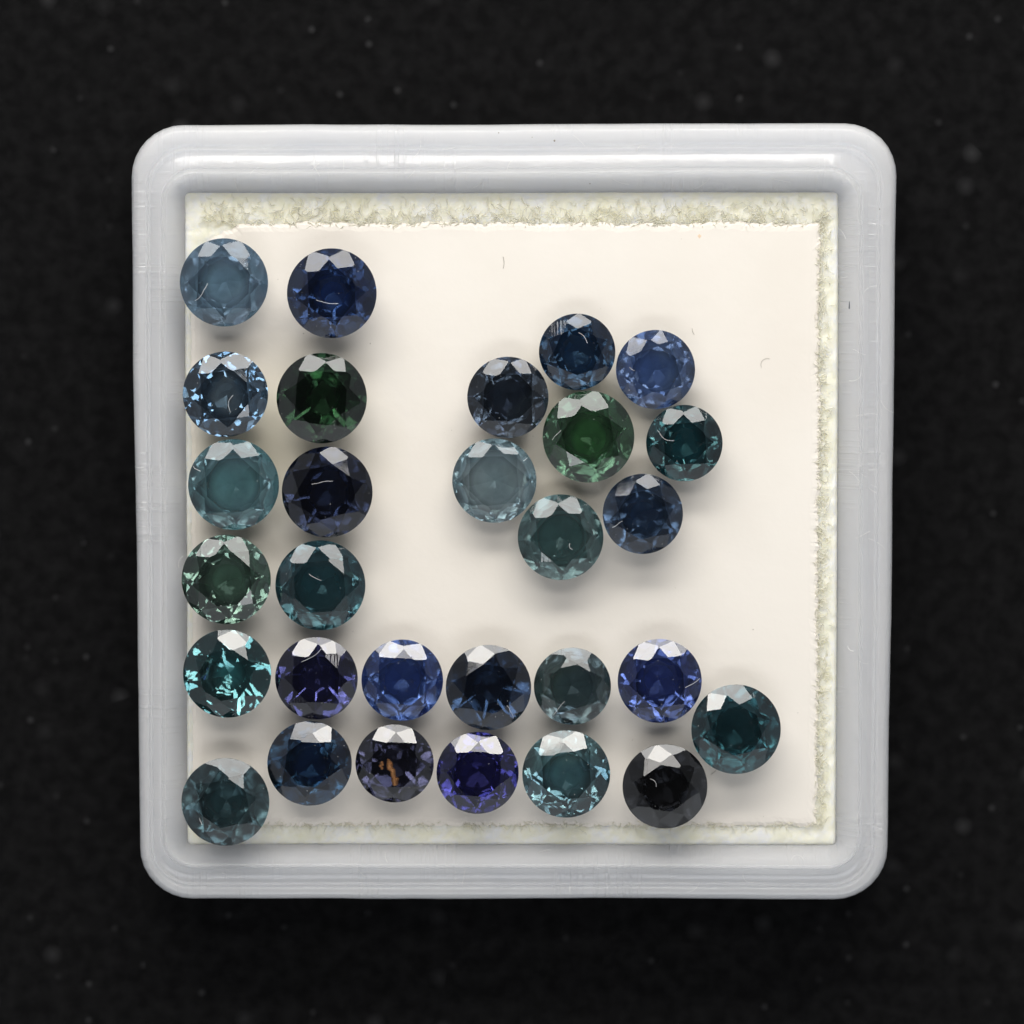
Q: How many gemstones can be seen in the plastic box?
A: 29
